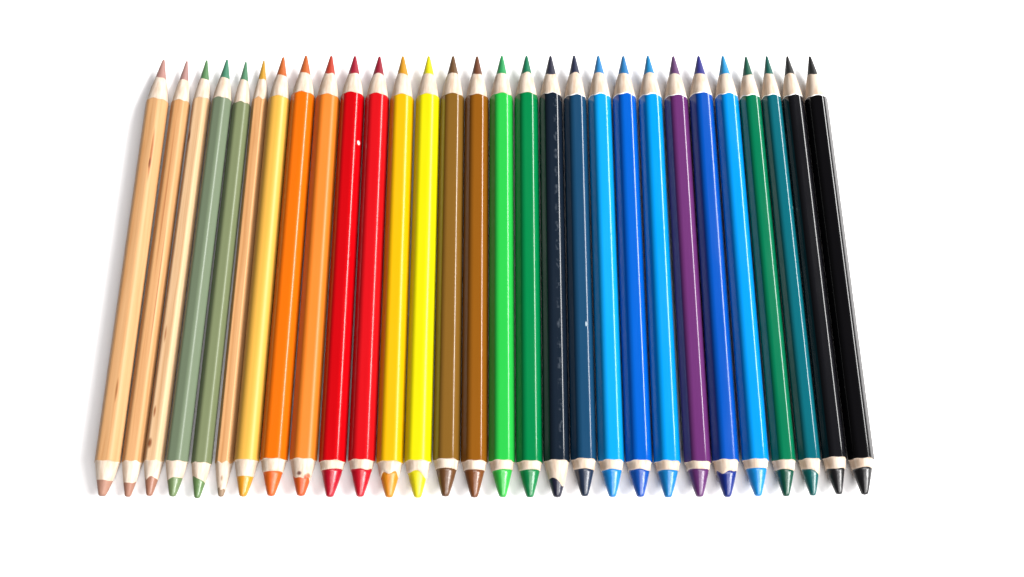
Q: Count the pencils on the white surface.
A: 29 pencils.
